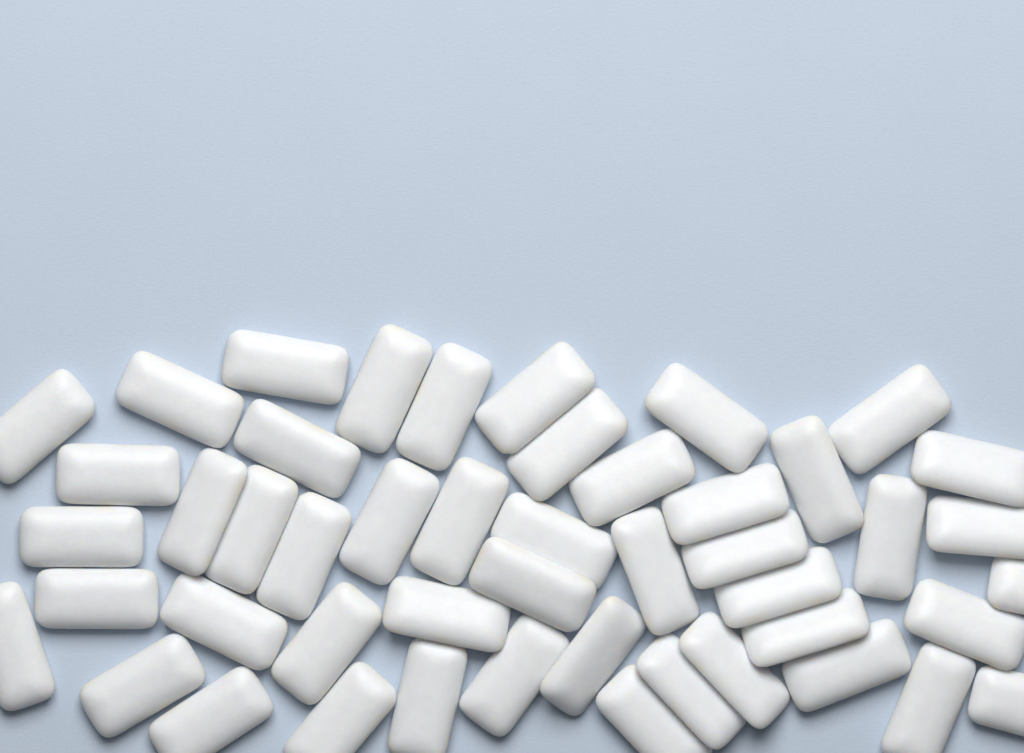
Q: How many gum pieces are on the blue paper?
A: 48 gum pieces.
